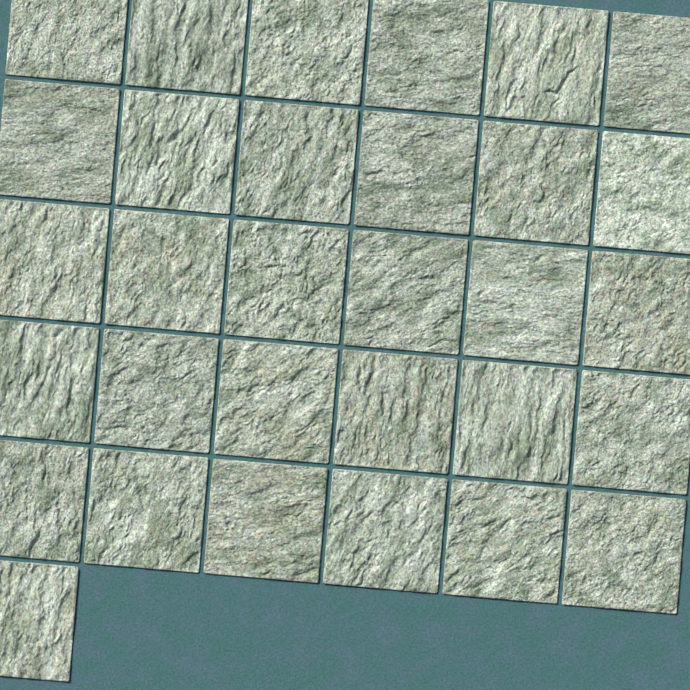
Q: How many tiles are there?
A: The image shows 31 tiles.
